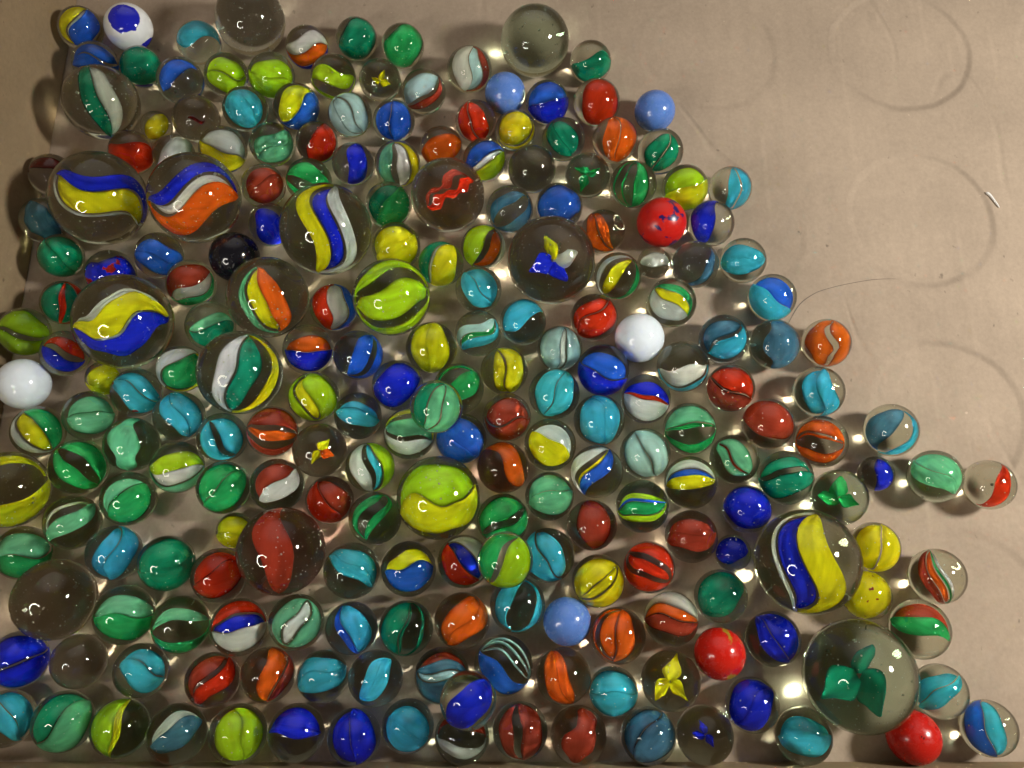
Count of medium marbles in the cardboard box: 200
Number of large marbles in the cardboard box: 18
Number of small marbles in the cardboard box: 6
